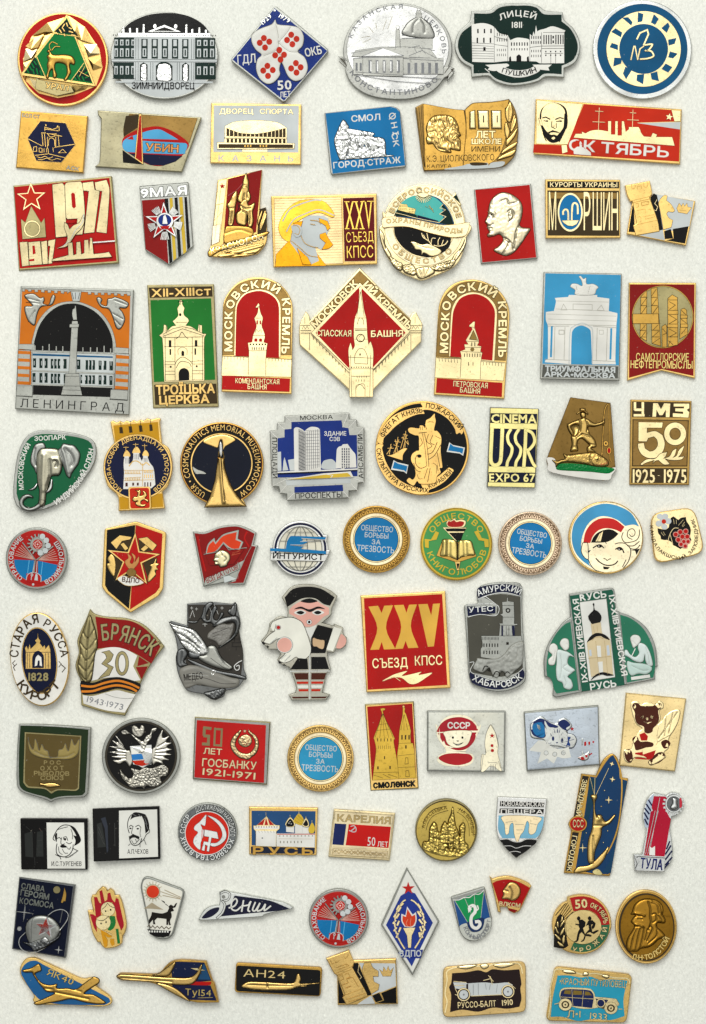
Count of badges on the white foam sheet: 84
